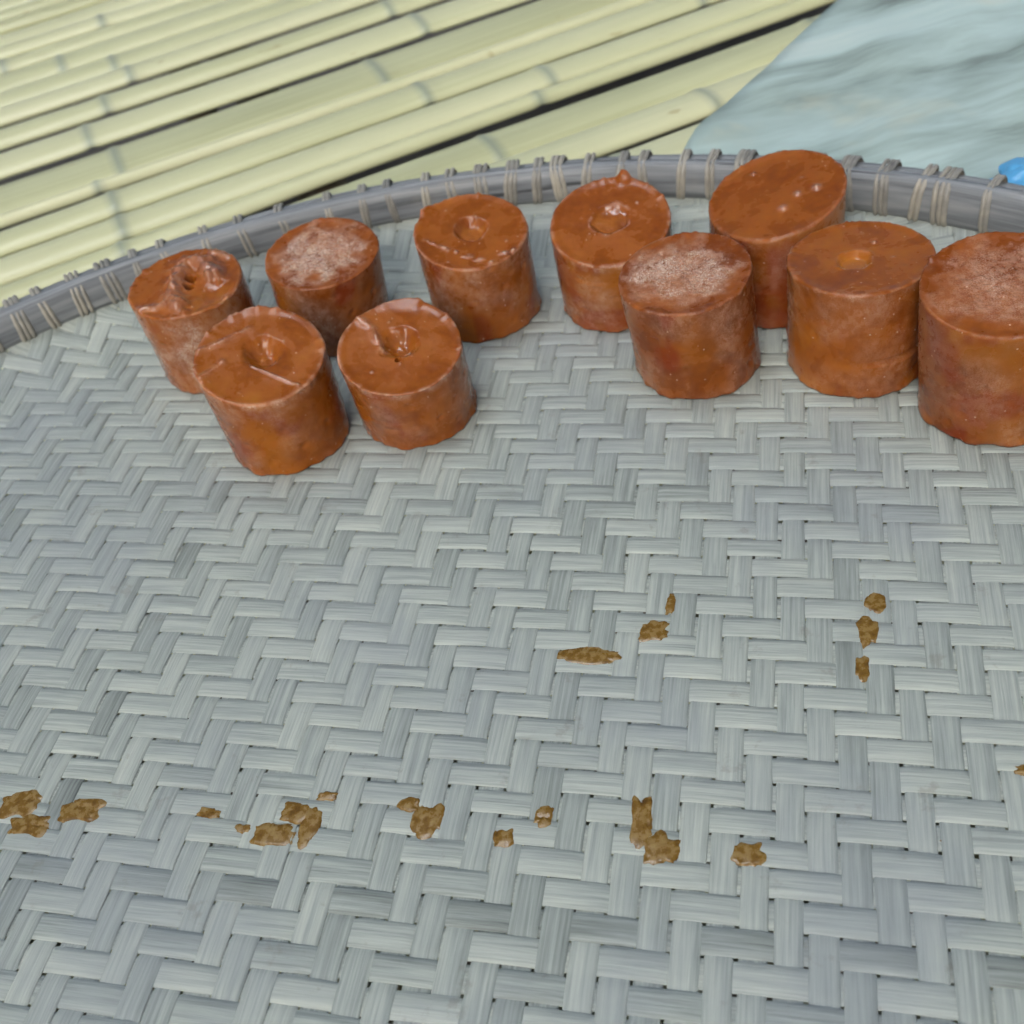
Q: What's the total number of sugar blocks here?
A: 10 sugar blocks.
